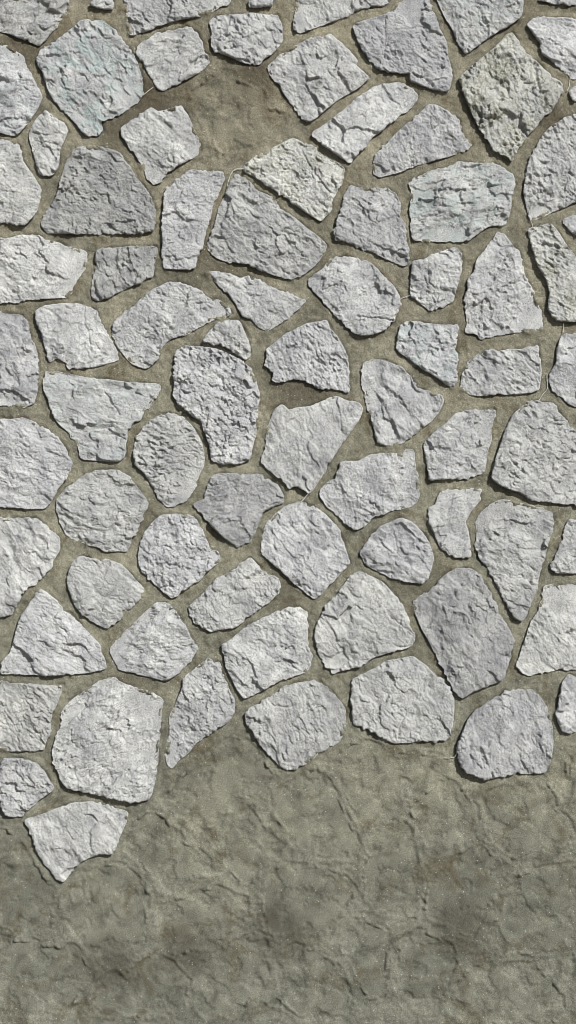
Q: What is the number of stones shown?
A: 79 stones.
